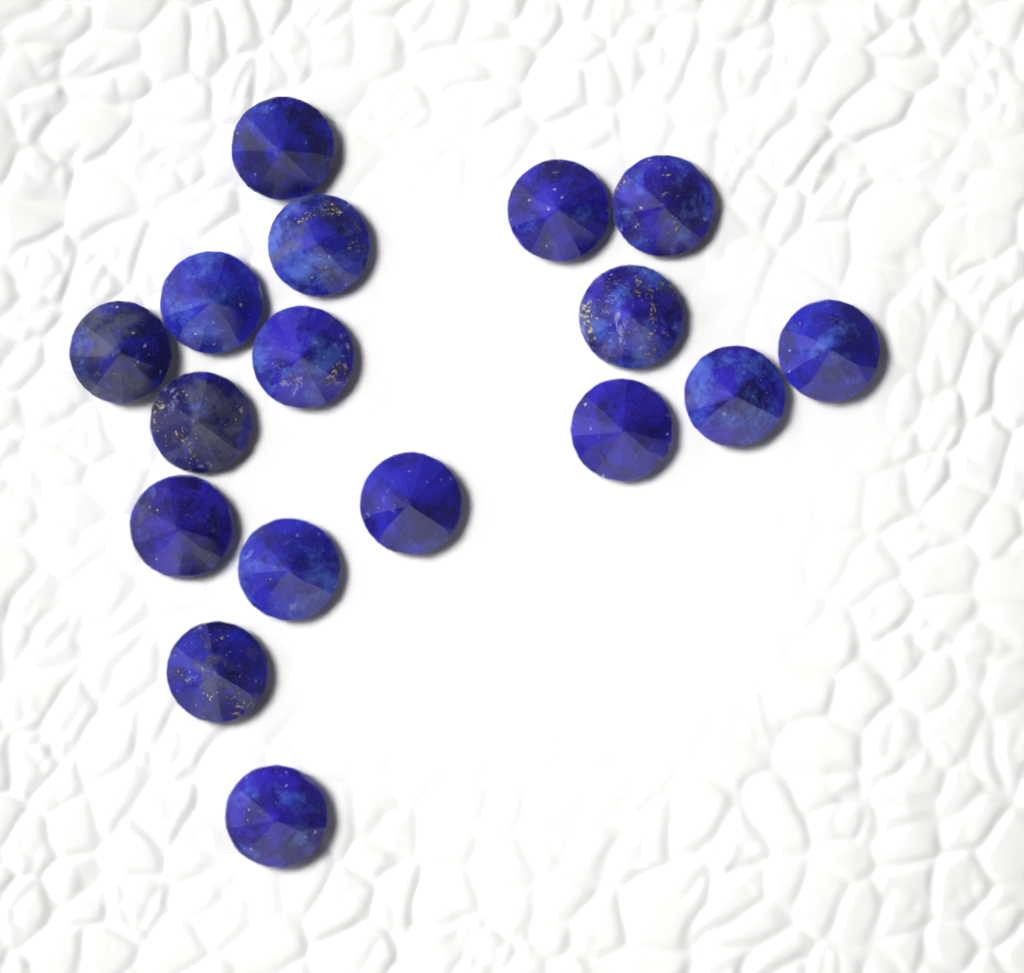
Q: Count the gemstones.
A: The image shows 17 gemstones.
